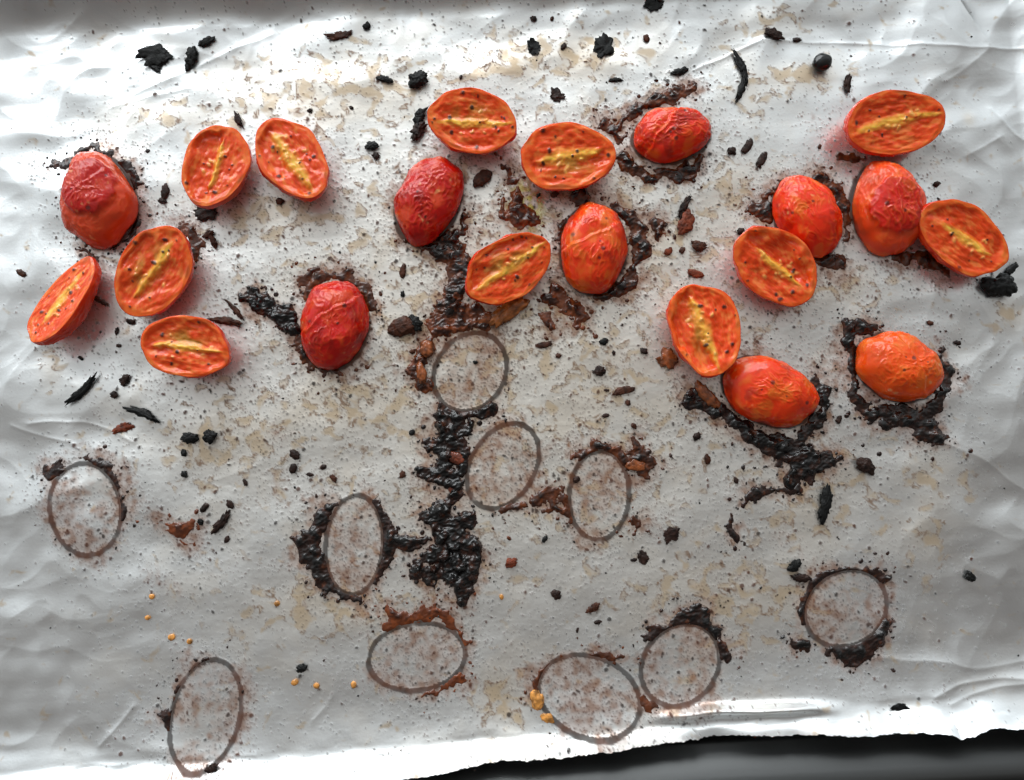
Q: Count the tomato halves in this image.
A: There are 21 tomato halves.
